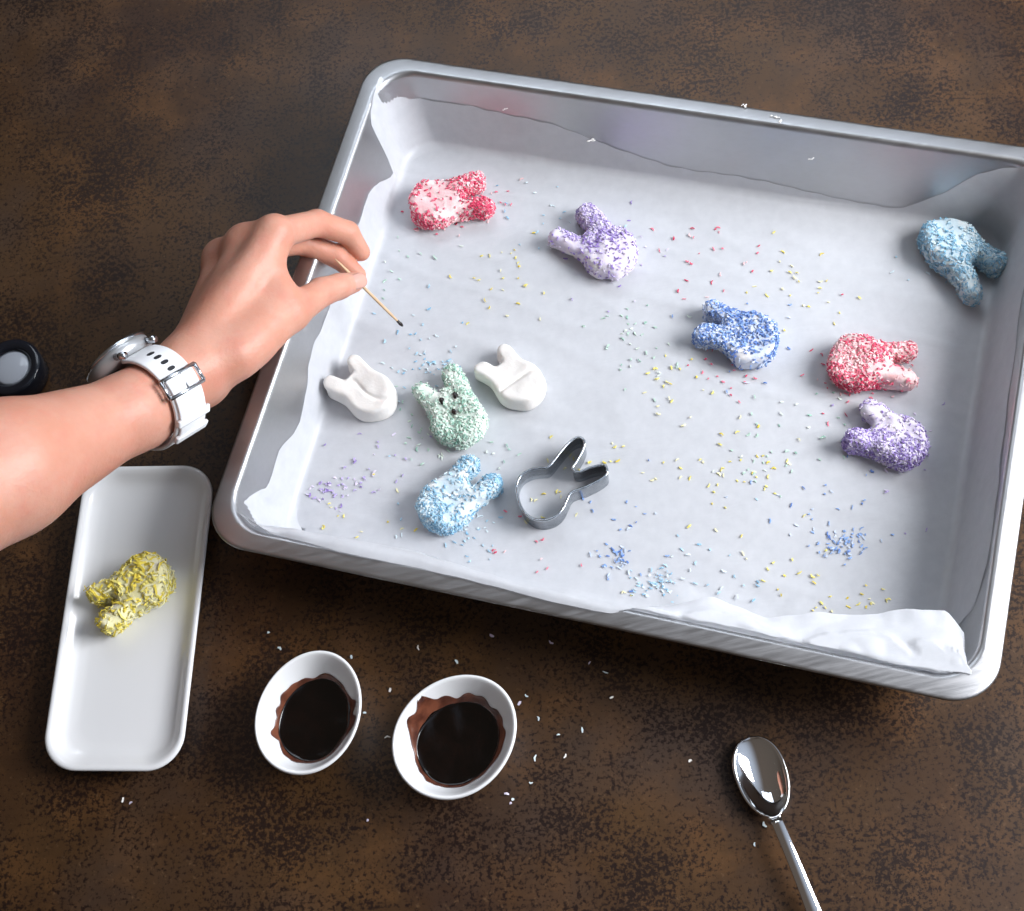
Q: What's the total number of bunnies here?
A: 11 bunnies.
